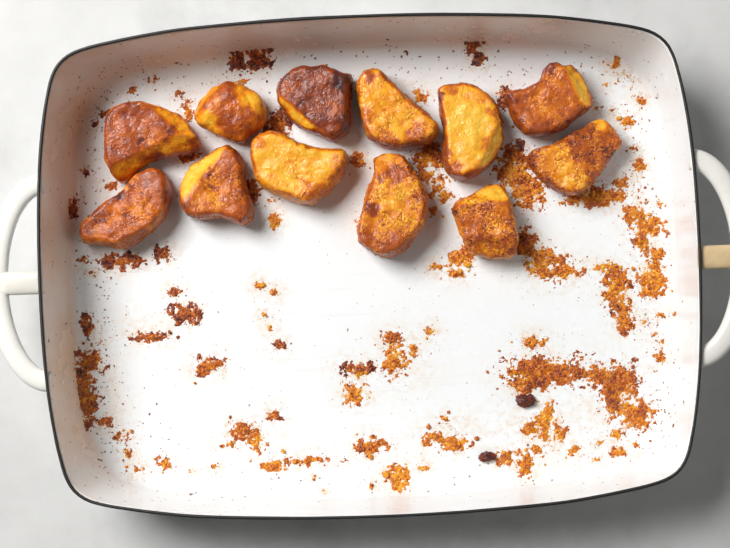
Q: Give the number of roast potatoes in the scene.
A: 12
